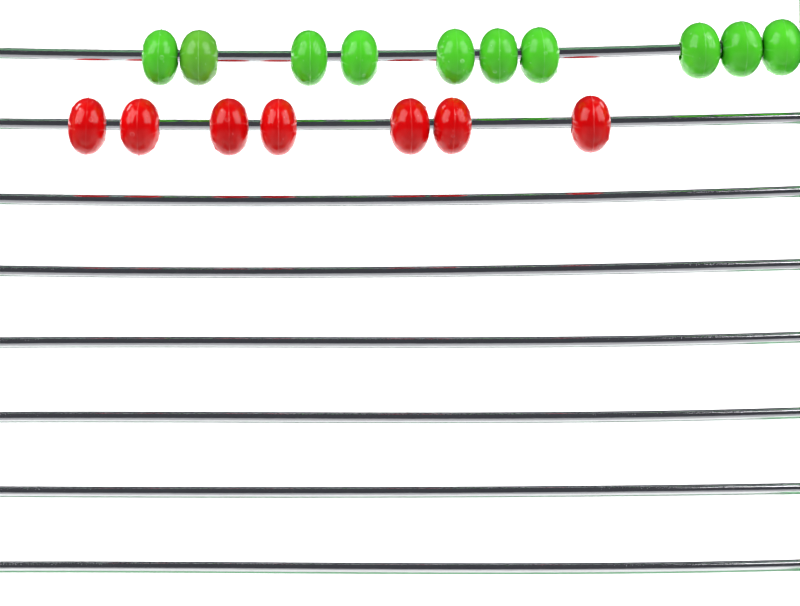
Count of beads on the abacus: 17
